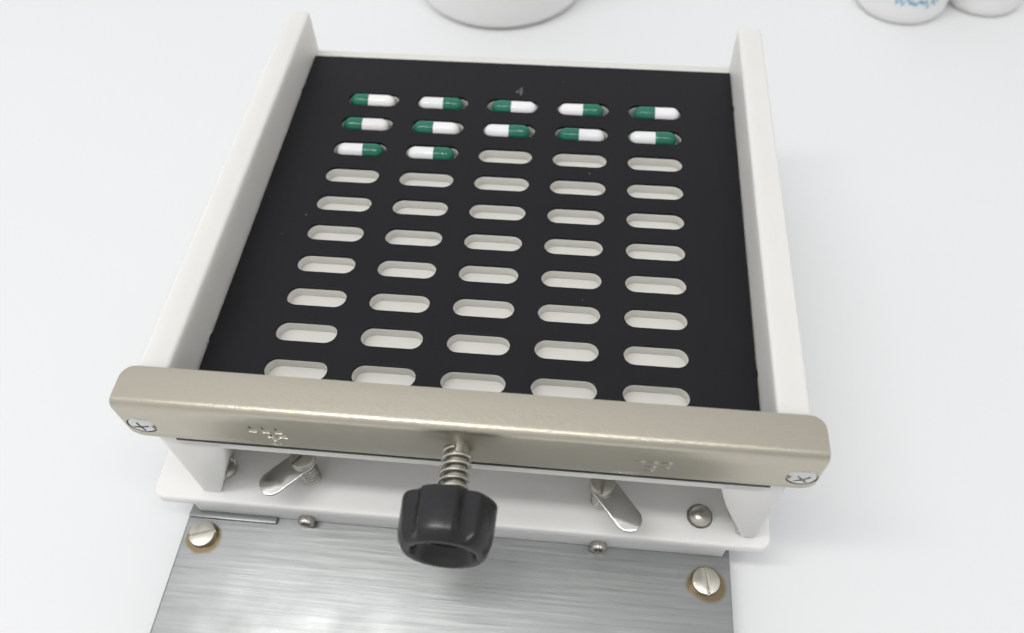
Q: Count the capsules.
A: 12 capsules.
